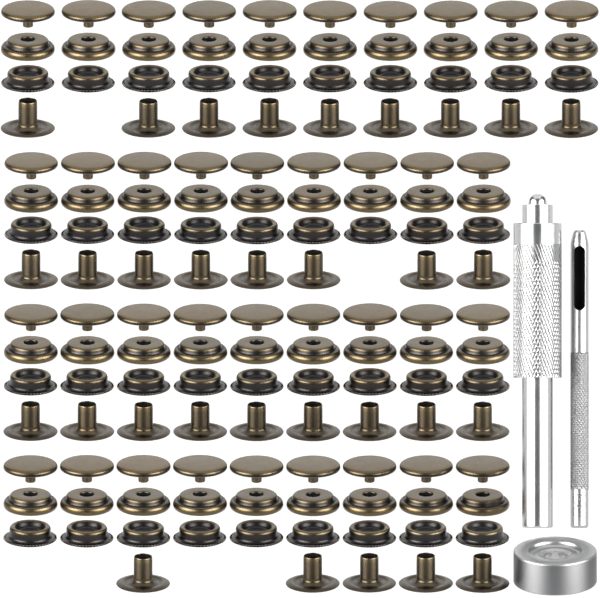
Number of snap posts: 31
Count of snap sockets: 37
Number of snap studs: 37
